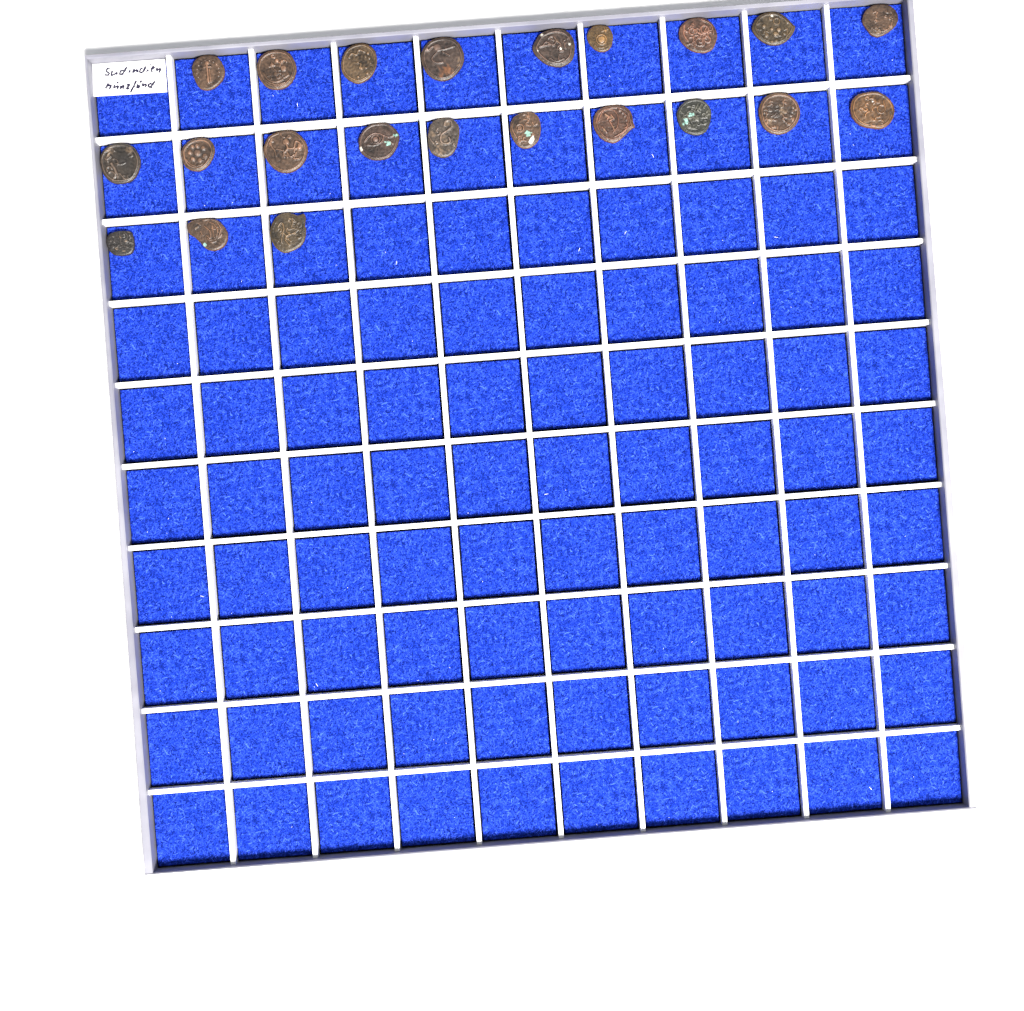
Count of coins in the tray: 22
